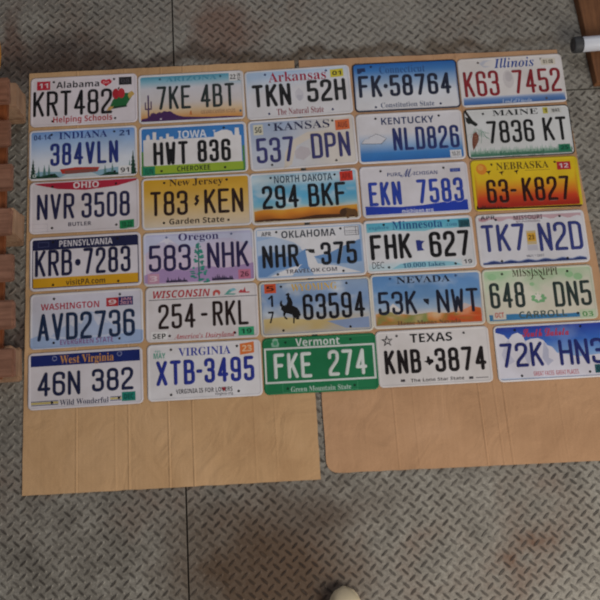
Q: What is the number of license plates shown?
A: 30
